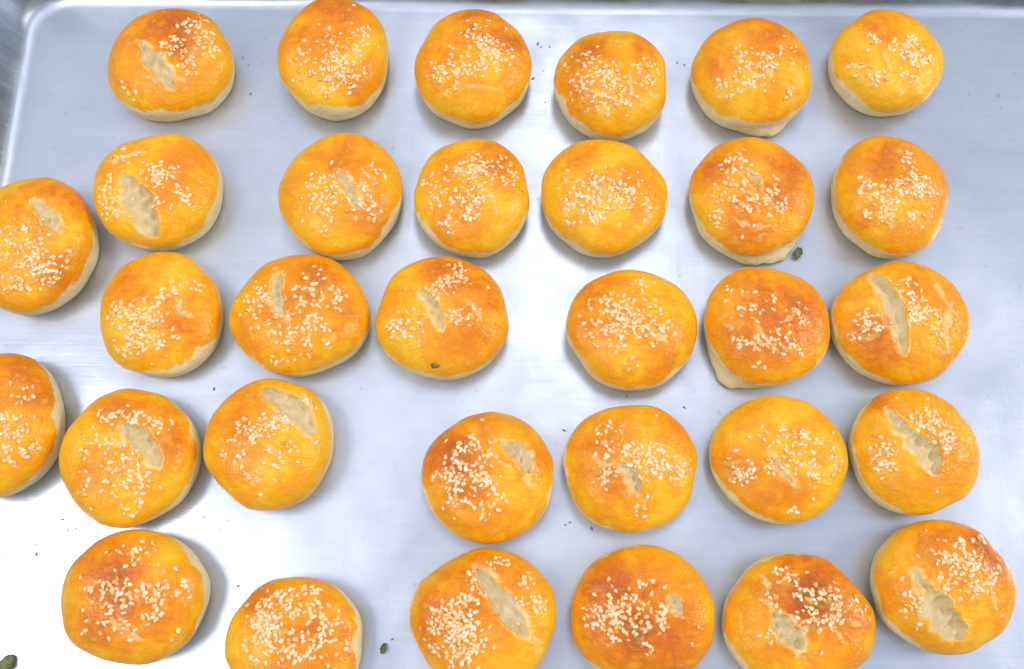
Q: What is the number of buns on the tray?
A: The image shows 32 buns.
